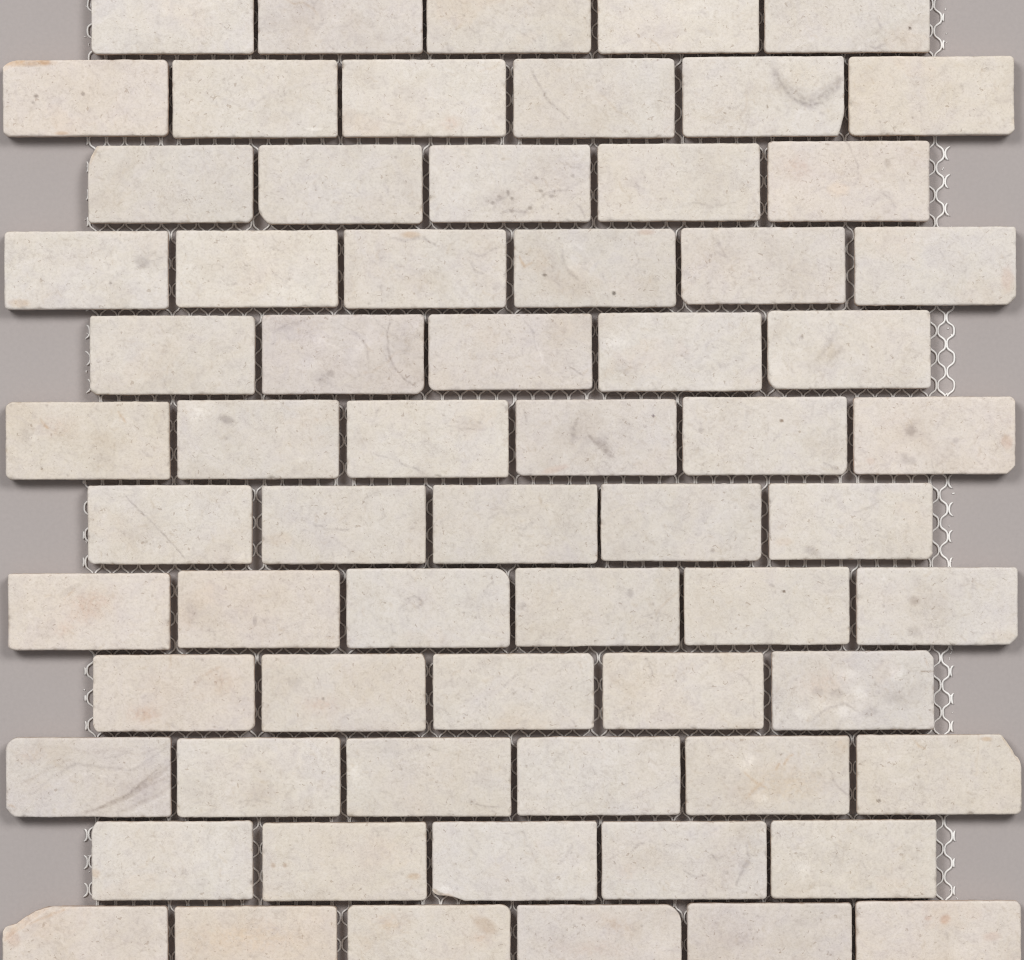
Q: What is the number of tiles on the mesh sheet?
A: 66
